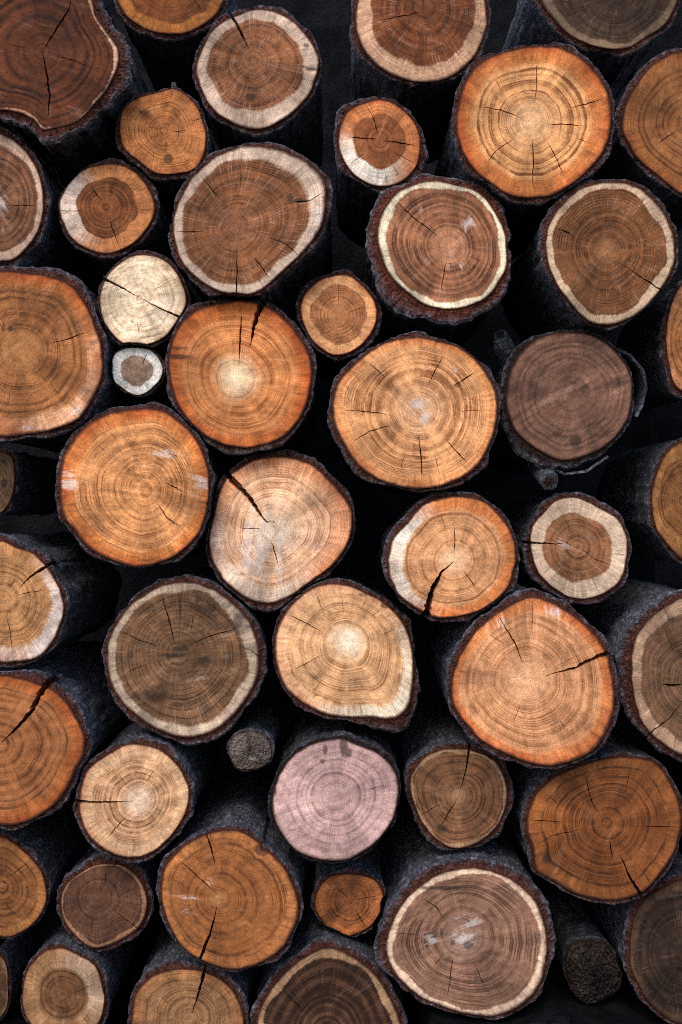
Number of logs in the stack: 50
